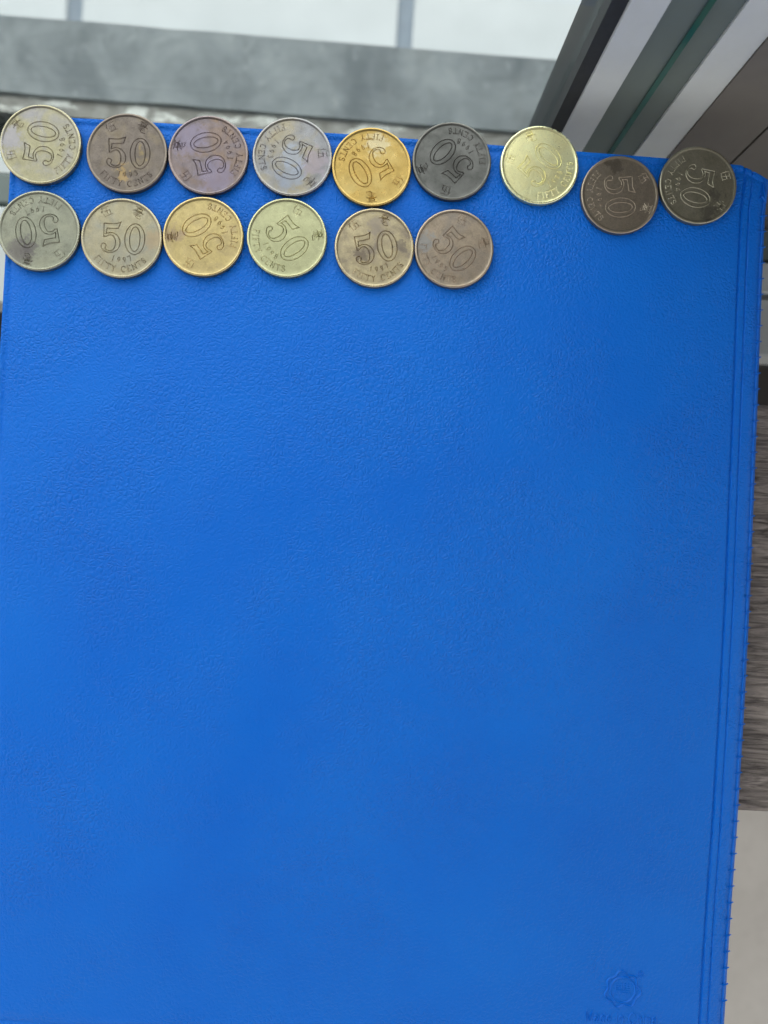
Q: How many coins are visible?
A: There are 15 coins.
